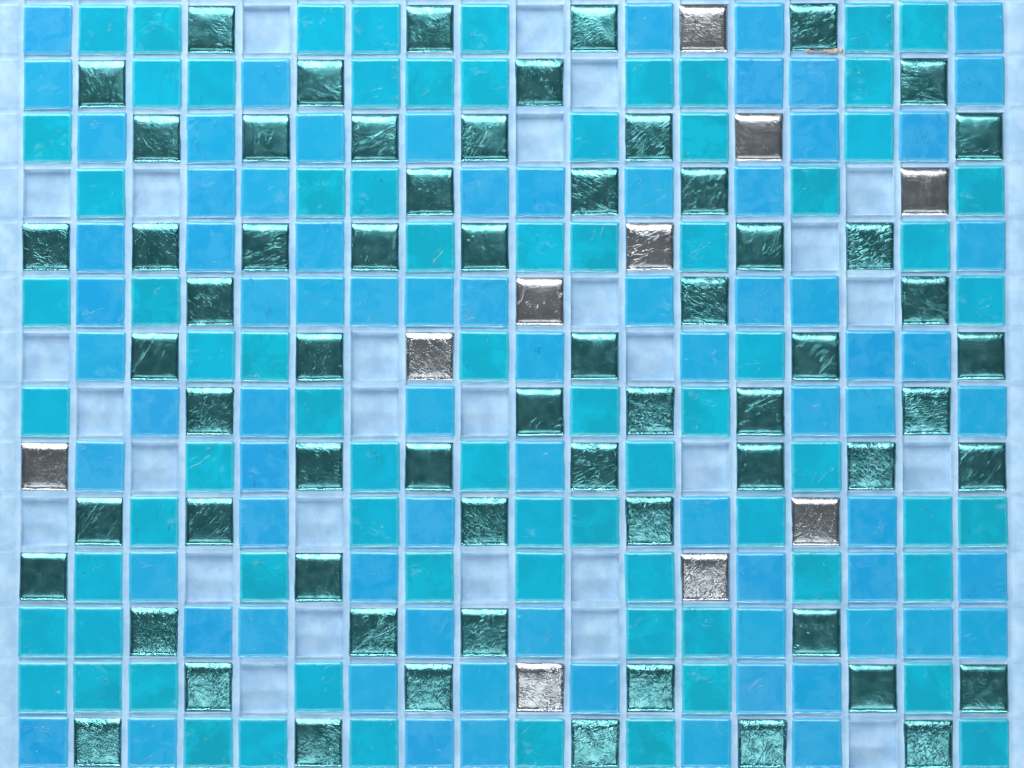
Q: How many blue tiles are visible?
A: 76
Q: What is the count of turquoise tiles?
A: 75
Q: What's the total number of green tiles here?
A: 63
